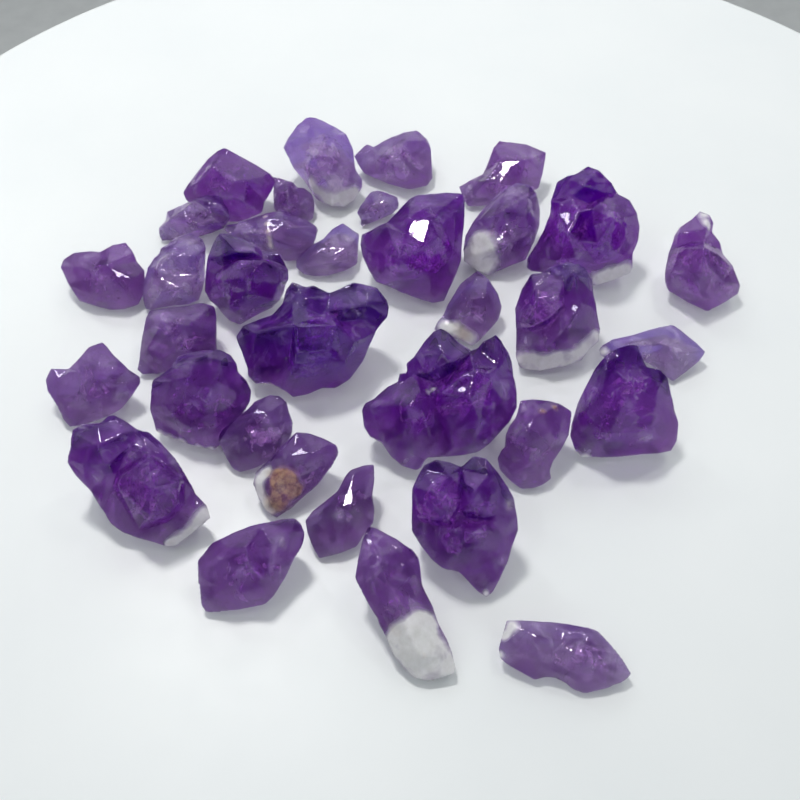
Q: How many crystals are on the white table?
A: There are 34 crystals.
